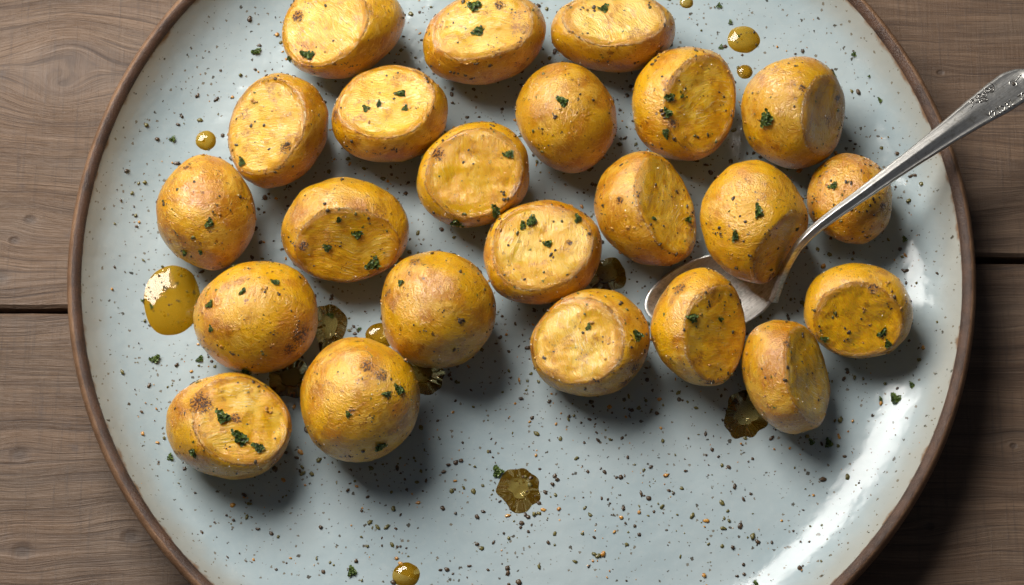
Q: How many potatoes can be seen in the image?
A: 23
